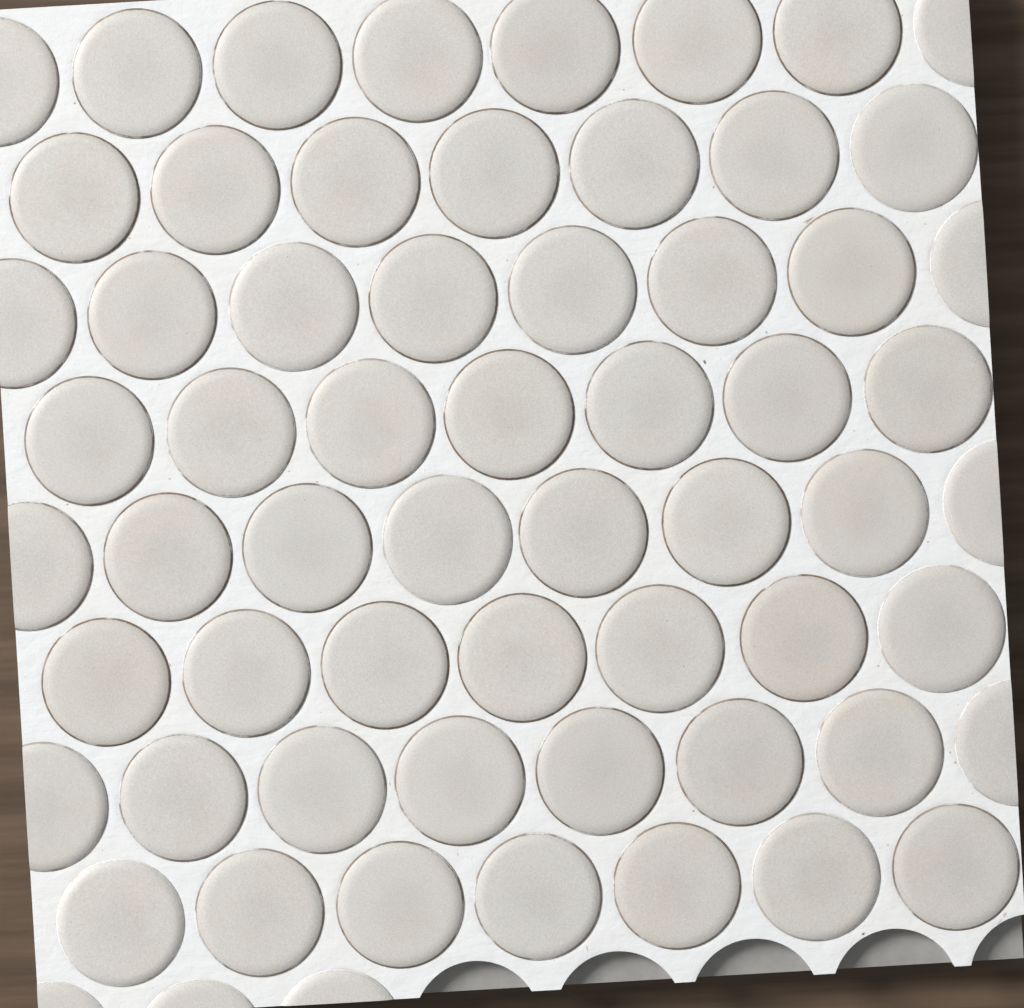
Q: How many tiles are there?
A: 63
